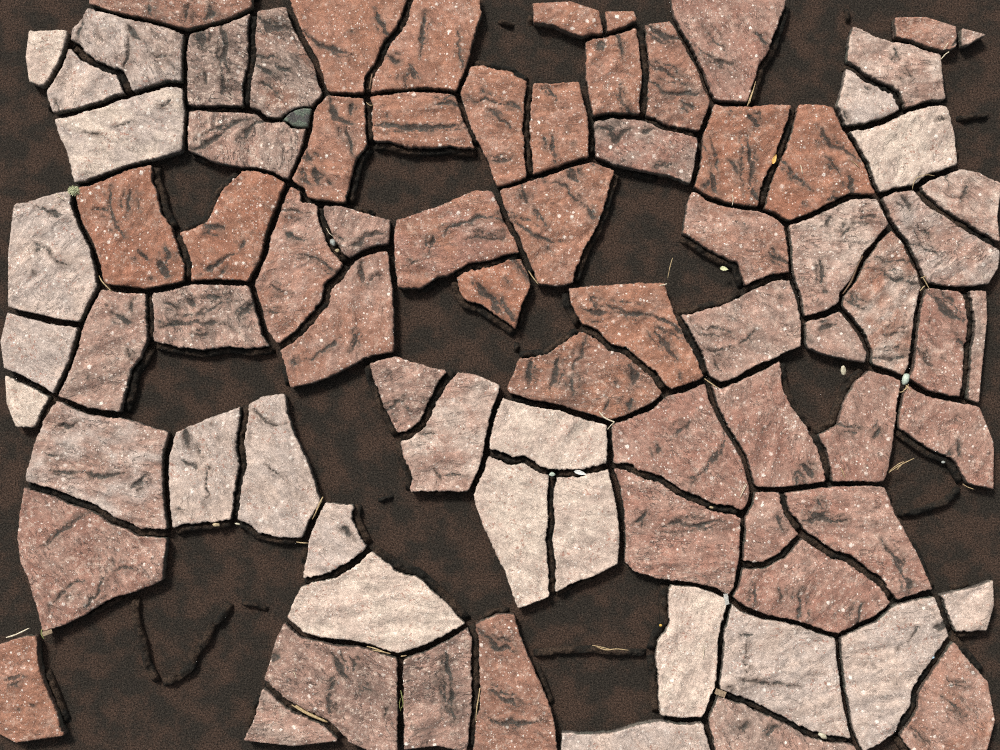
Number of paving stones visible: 82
